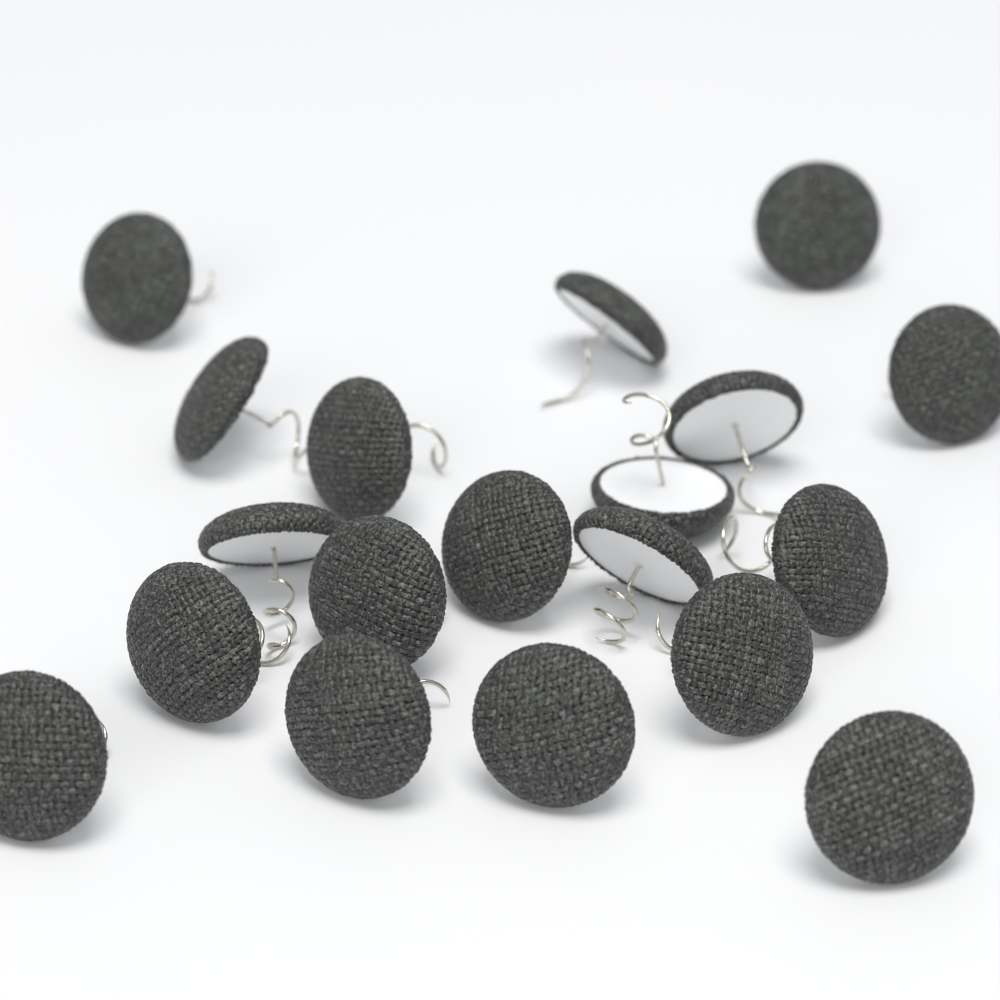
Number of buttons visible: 19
